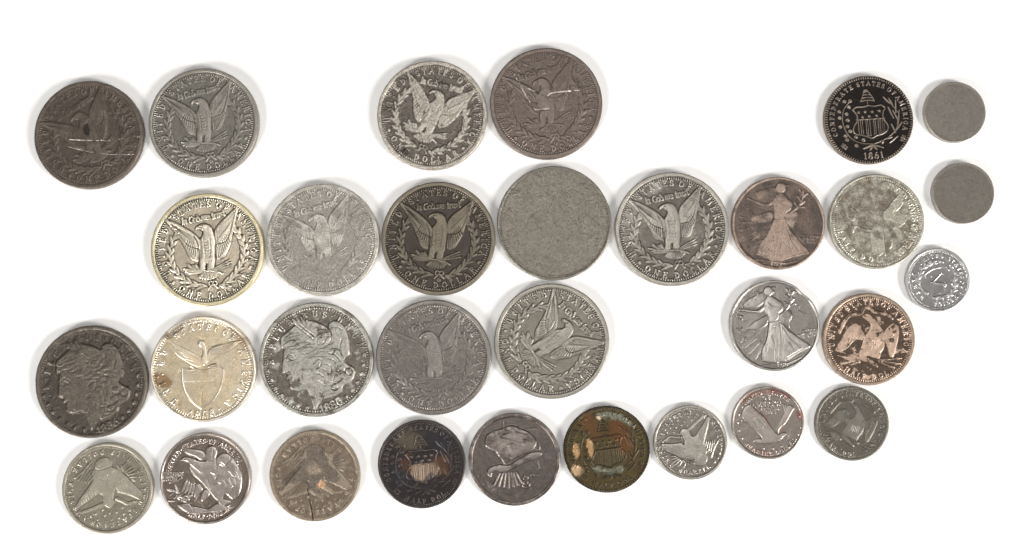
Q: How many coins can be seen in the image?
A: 31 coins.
